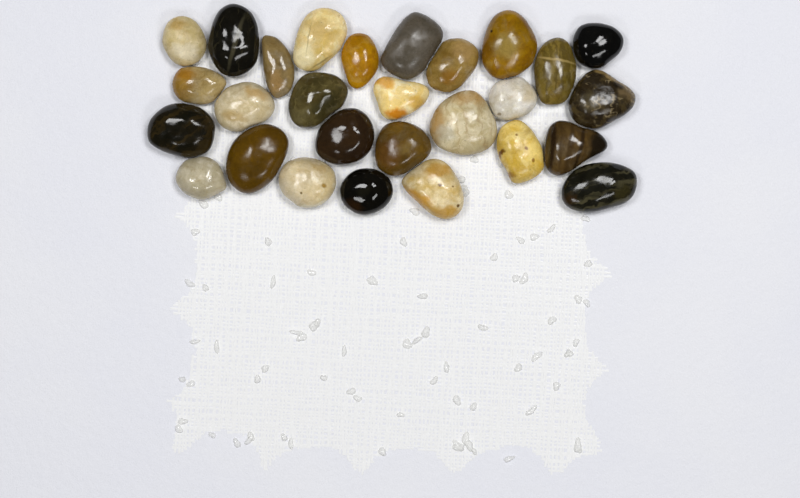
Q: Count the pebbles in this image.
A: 28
